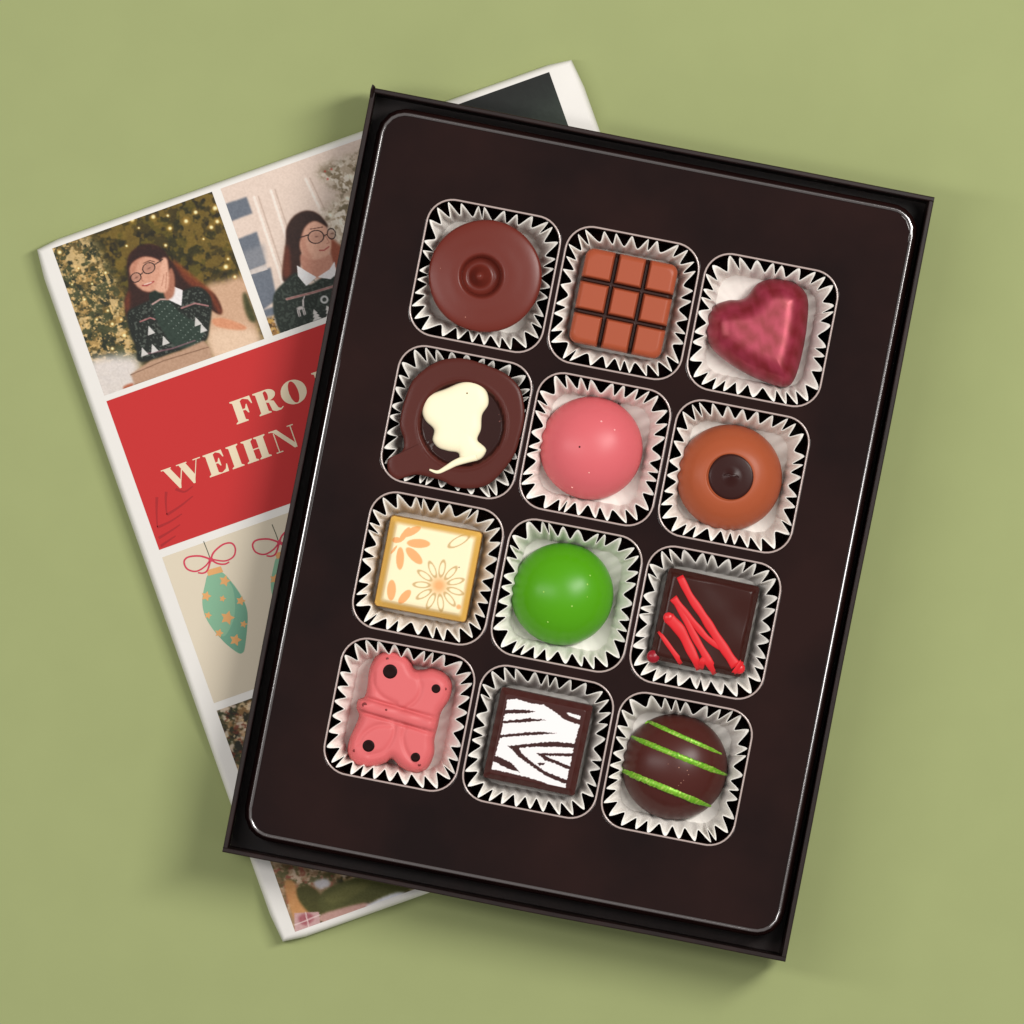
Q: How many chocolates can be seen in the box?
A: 12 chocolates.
